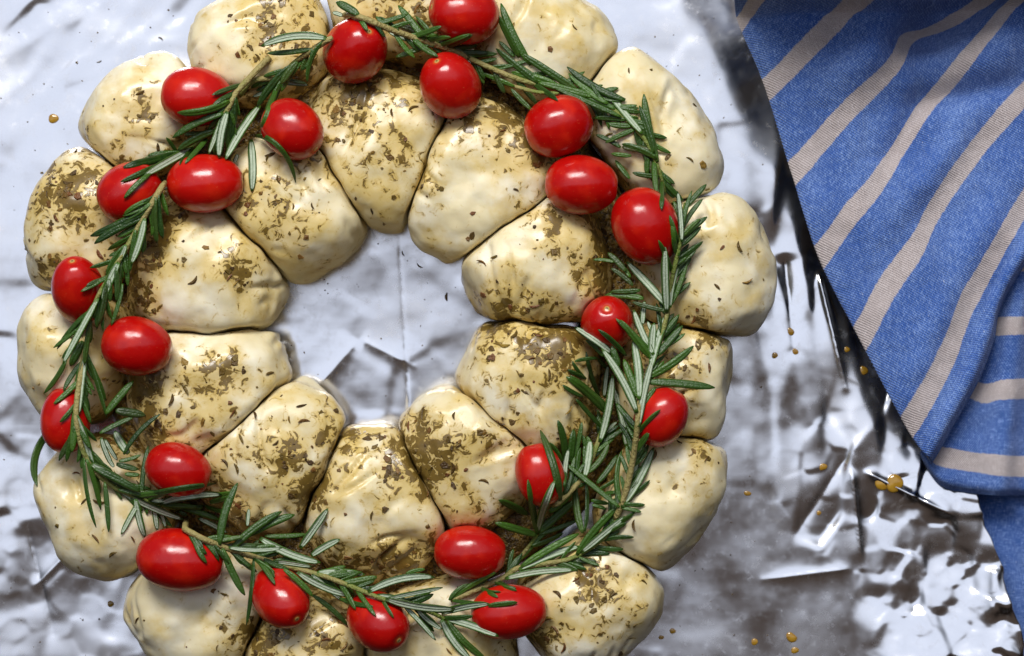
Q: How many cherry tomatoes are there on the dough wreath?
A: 22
